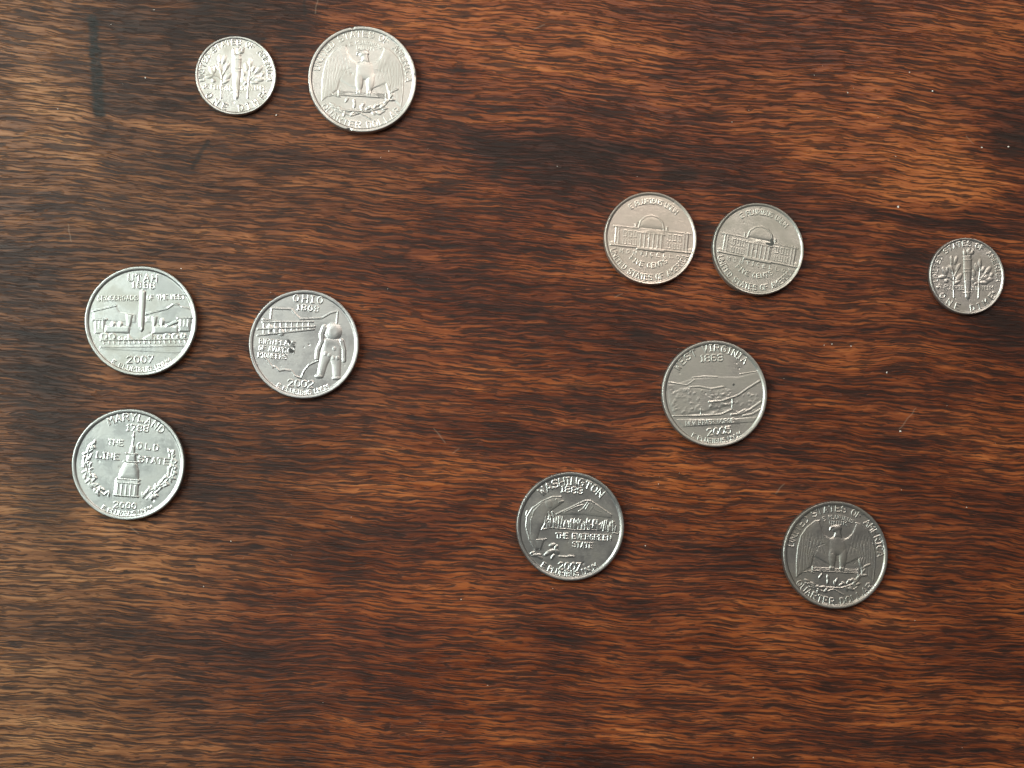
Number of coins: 11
